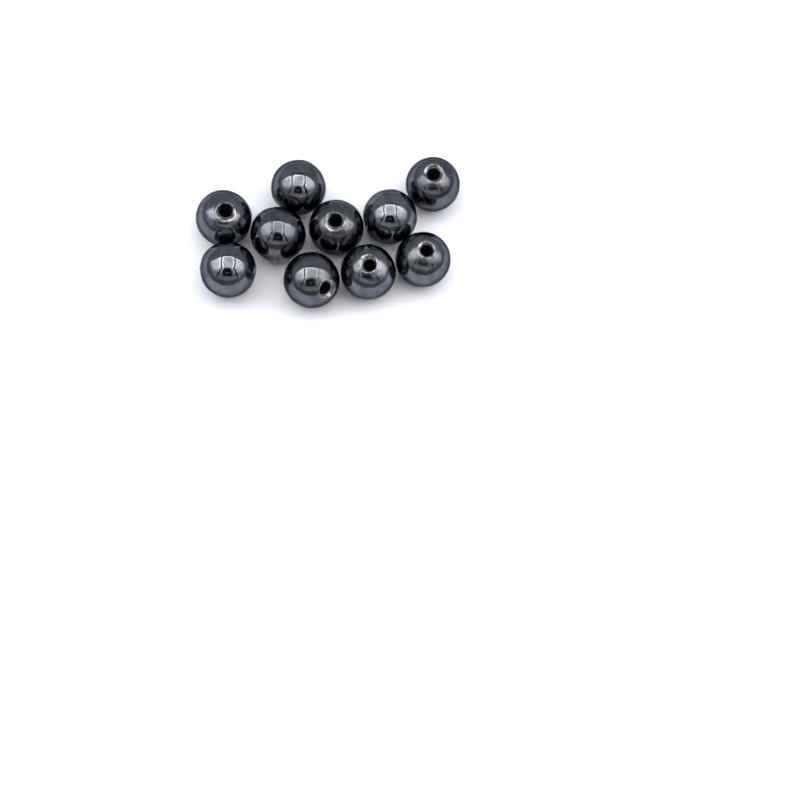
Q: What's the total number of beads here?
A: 10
